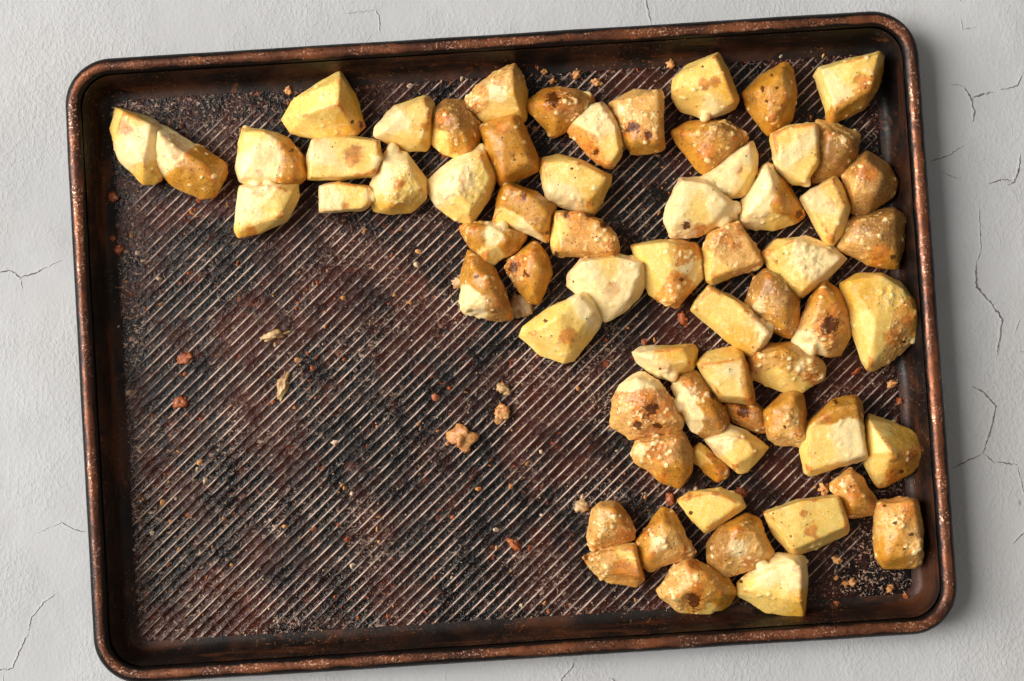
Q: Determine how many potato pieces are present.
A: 65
